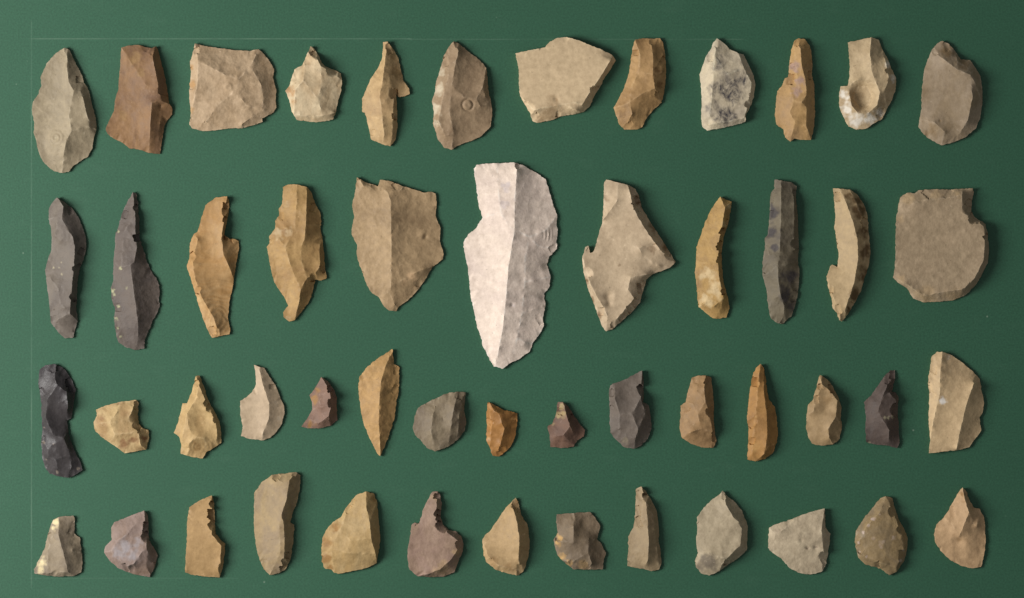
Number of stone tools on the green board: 51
